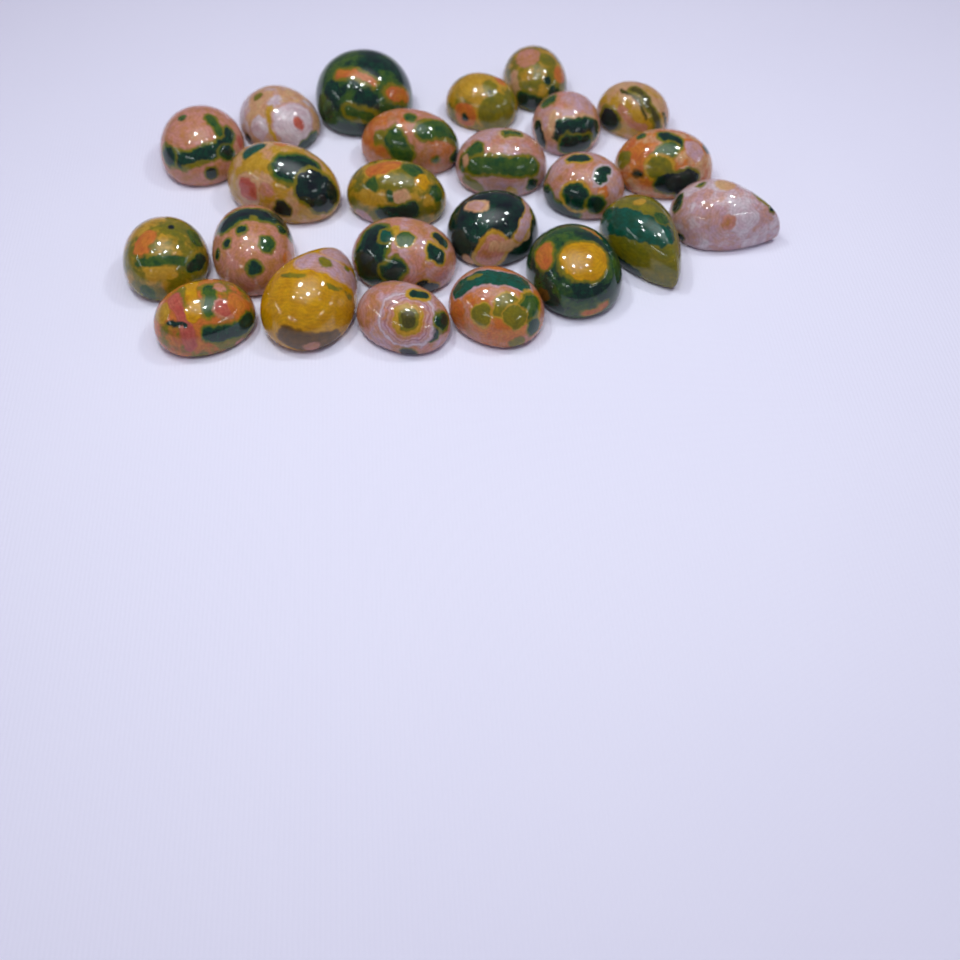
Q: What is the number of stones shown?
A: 24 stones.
